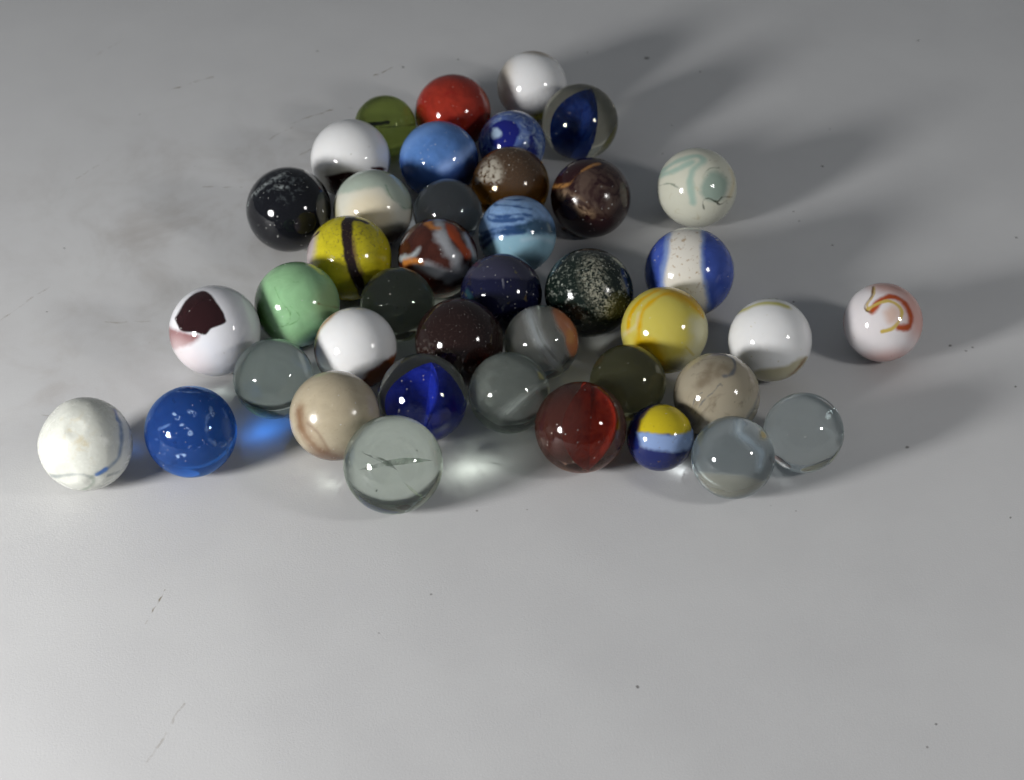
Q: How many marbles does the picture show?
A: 41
